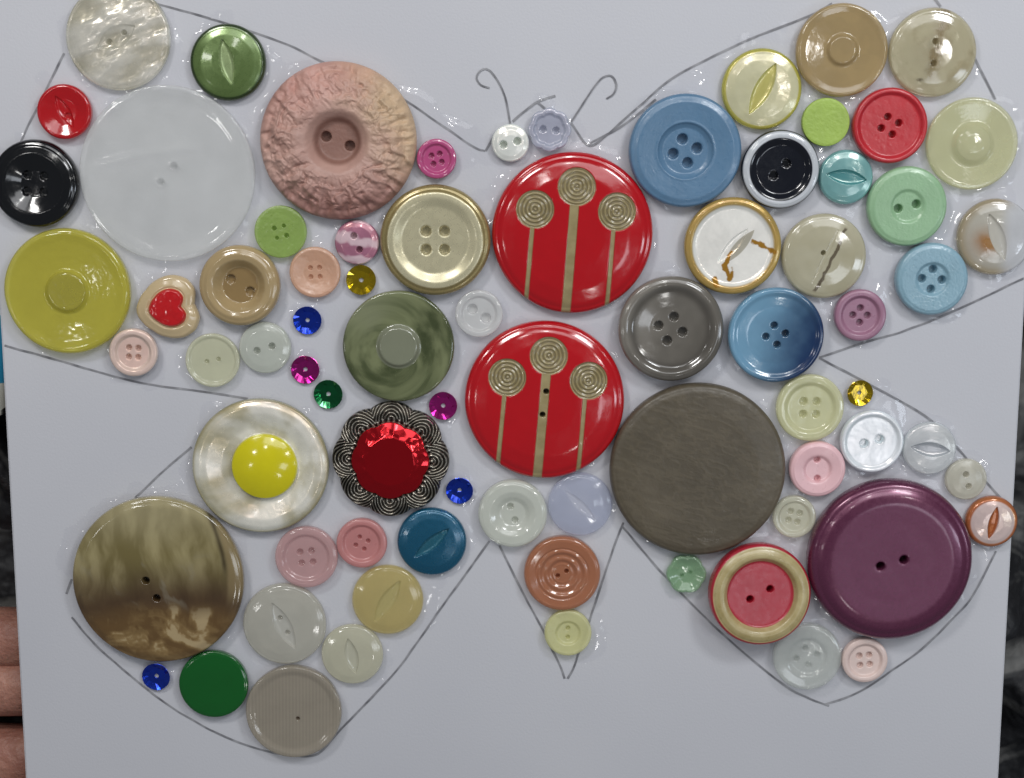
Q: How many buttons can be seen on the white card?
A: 68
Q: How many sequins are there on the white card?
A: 8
